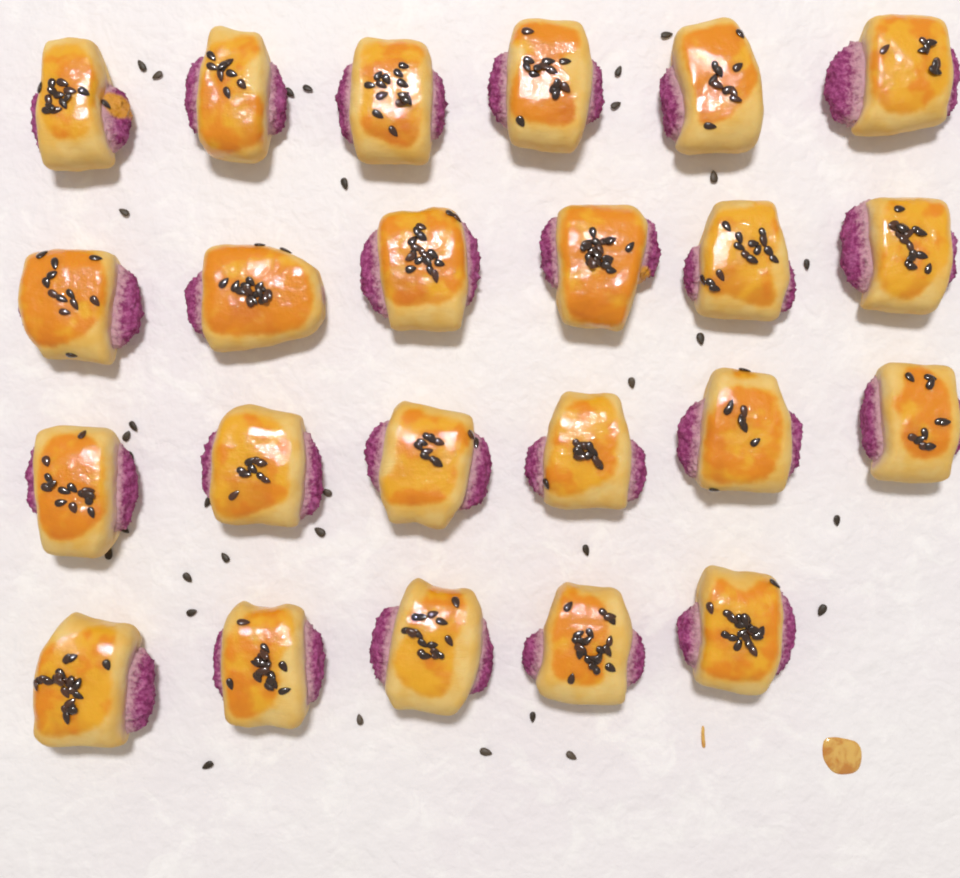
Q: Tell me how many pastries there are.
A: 23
